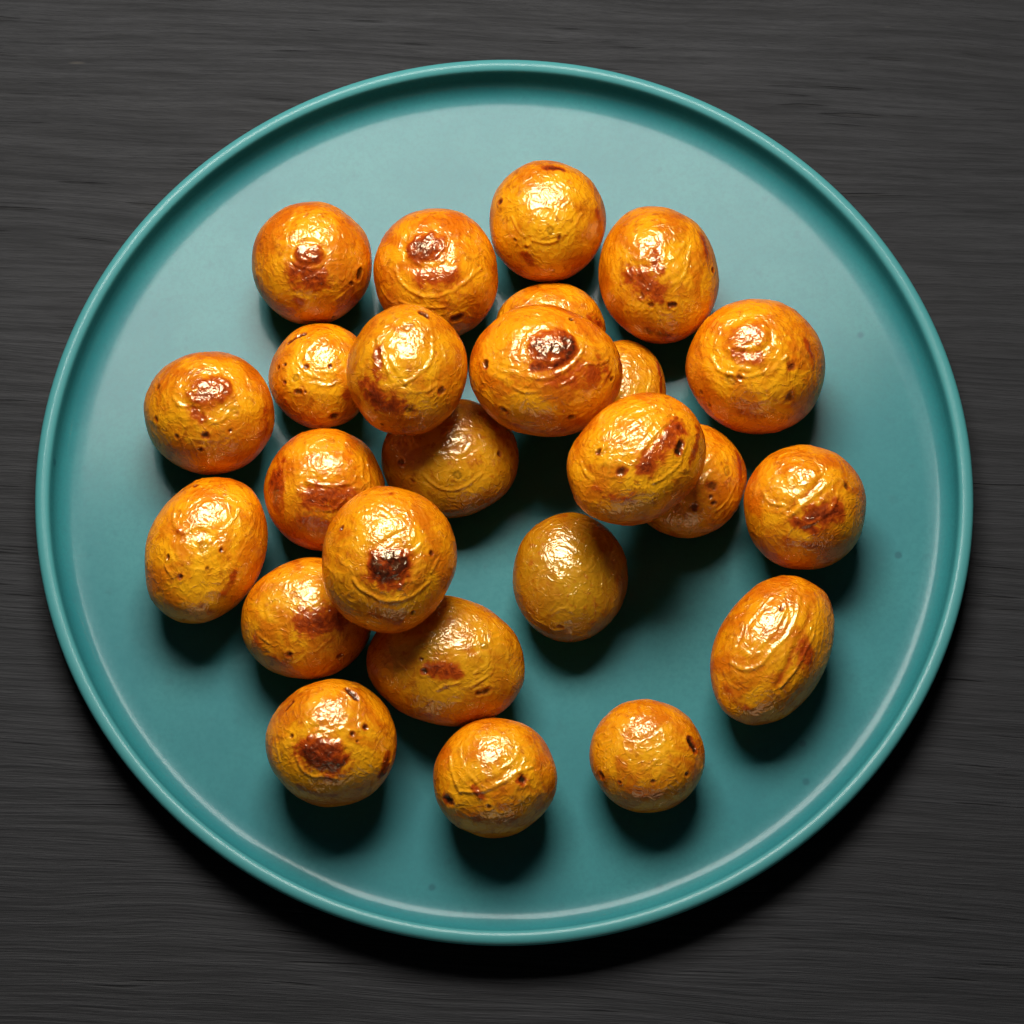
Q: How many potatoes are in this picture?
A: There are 25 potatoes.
